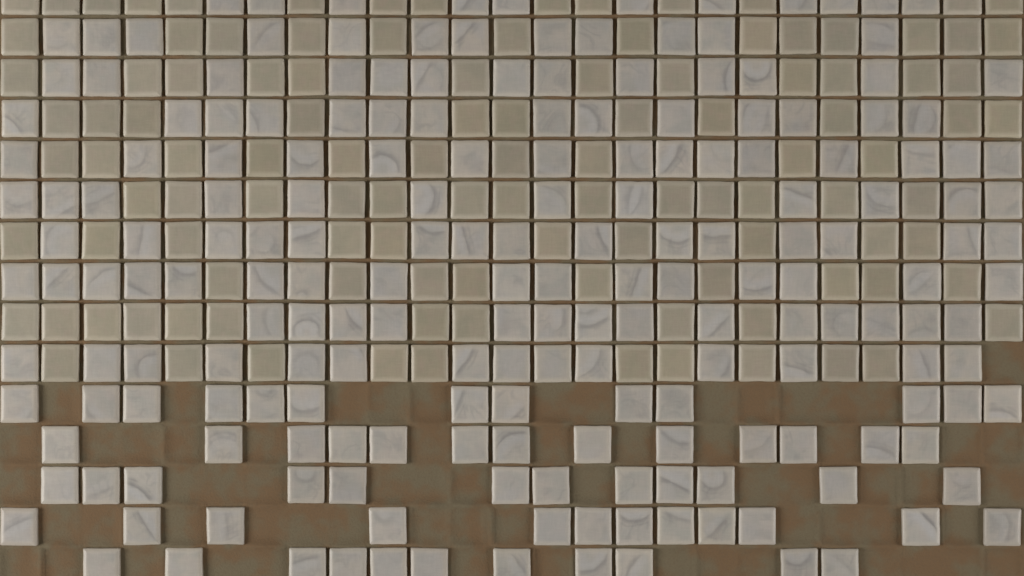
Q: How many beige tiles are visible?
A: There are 113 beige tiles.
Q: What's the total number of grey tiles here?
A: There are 197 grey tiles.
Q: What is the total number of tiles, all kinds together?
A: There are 310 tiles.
